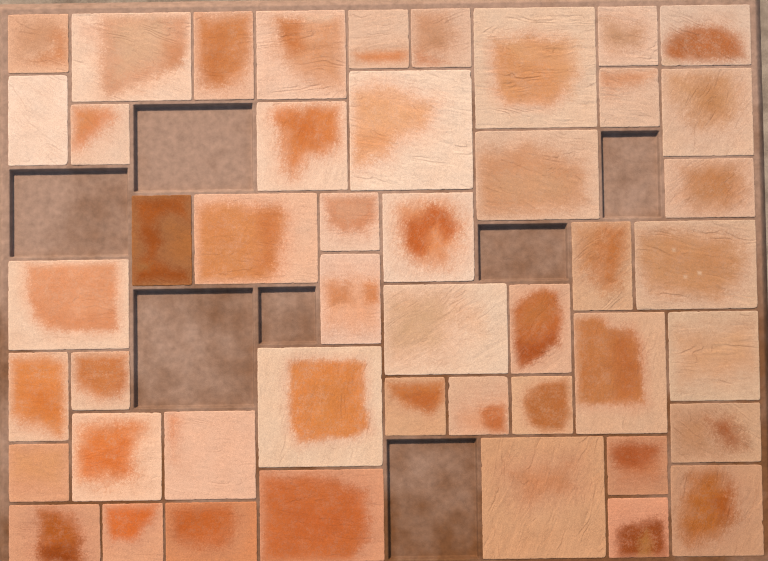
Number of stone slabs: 47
